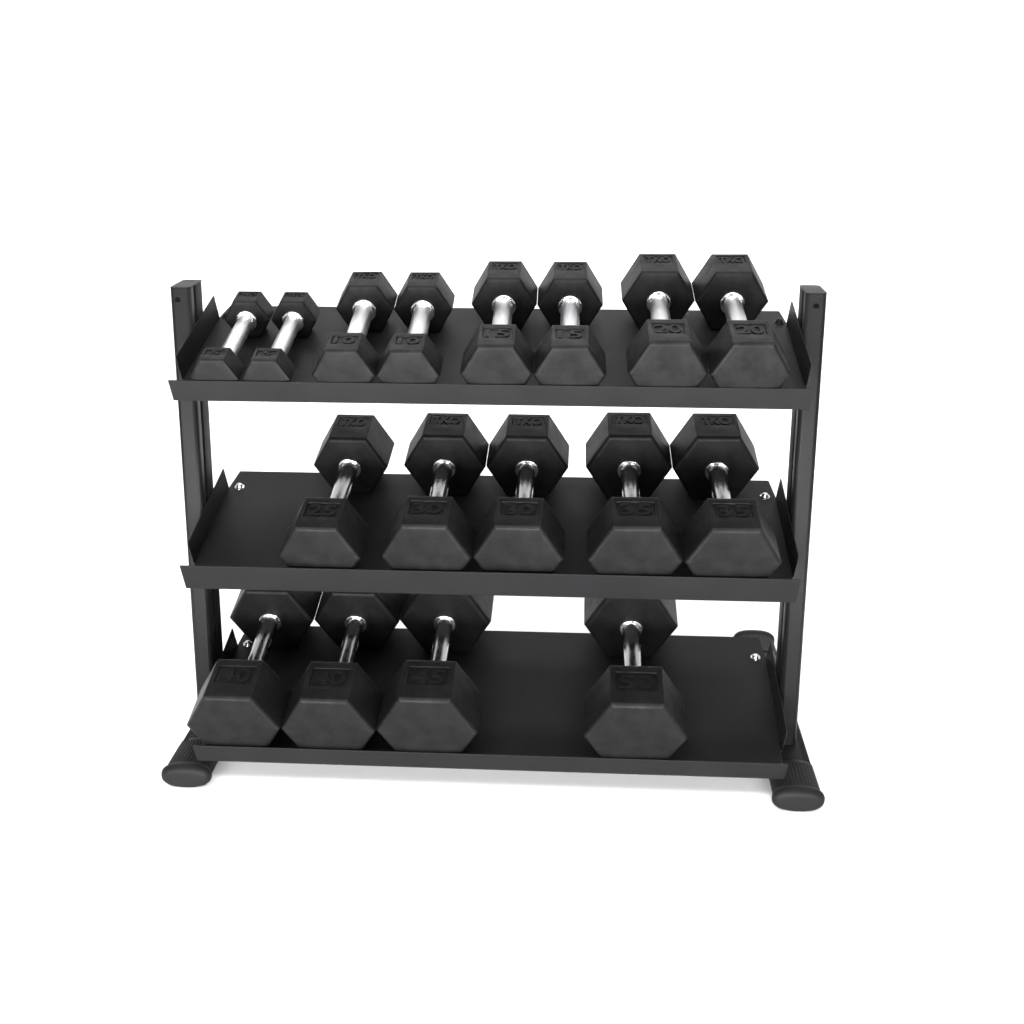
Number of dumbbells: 17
